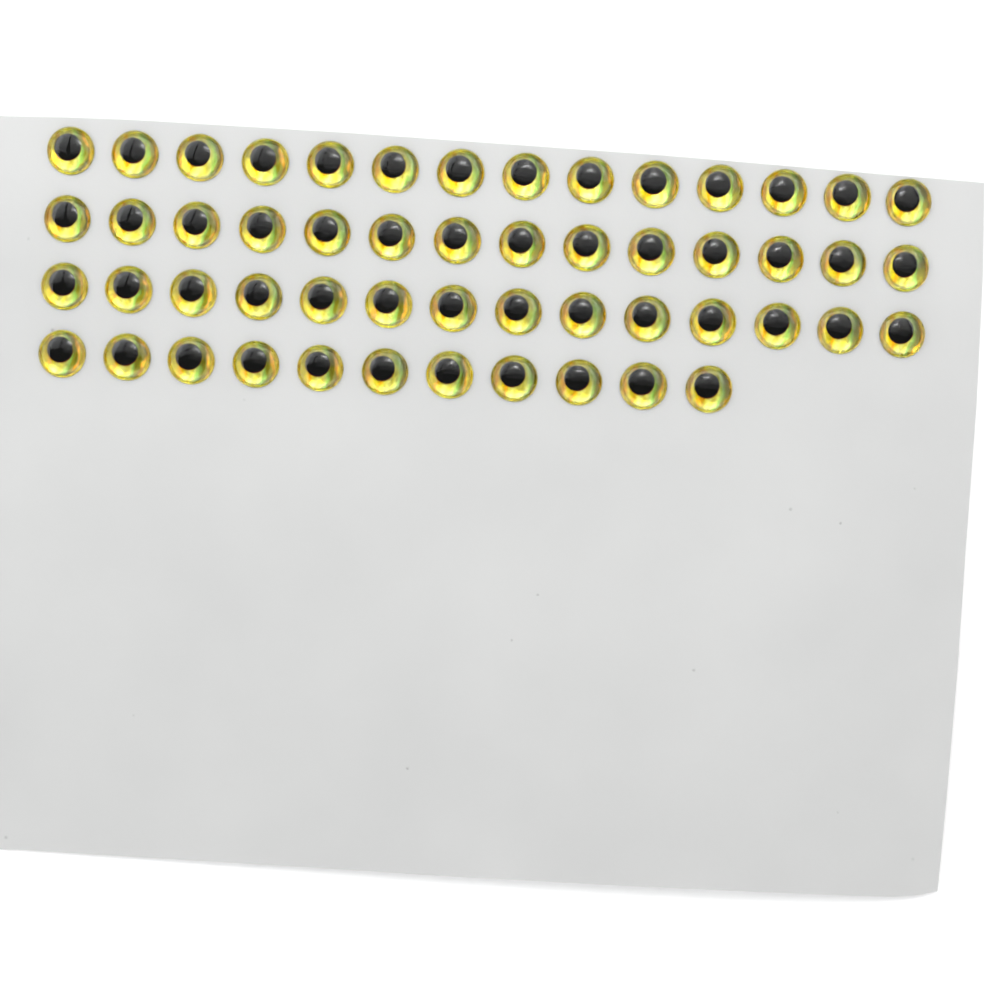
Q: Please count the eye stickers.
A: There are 53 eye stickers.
